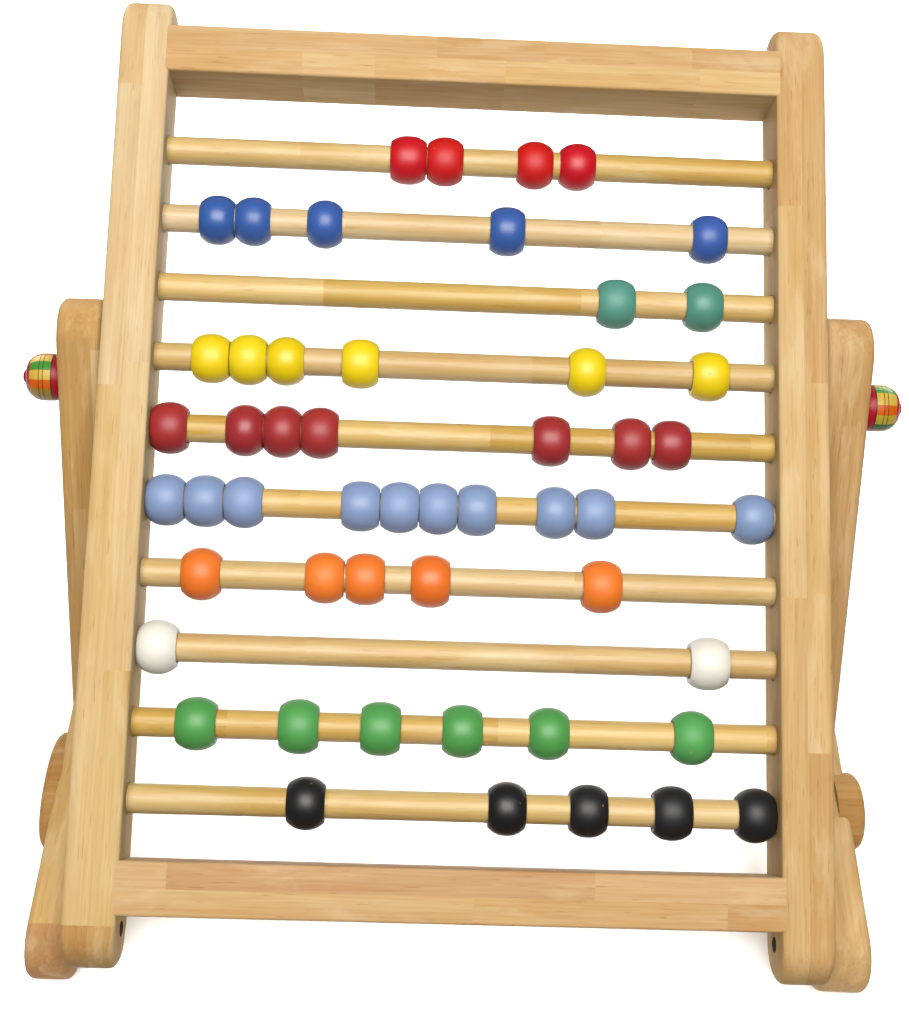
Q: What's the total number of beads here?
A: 52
